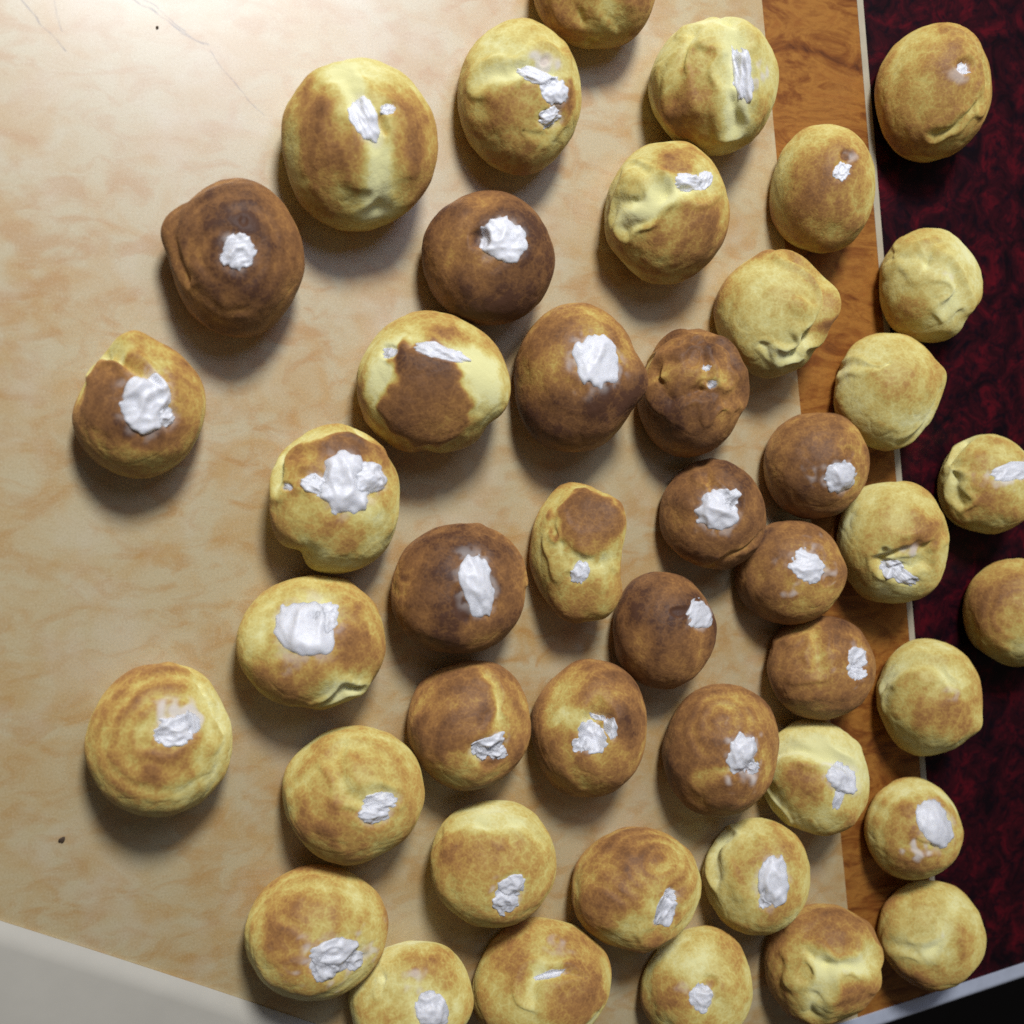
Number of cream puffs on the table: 45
